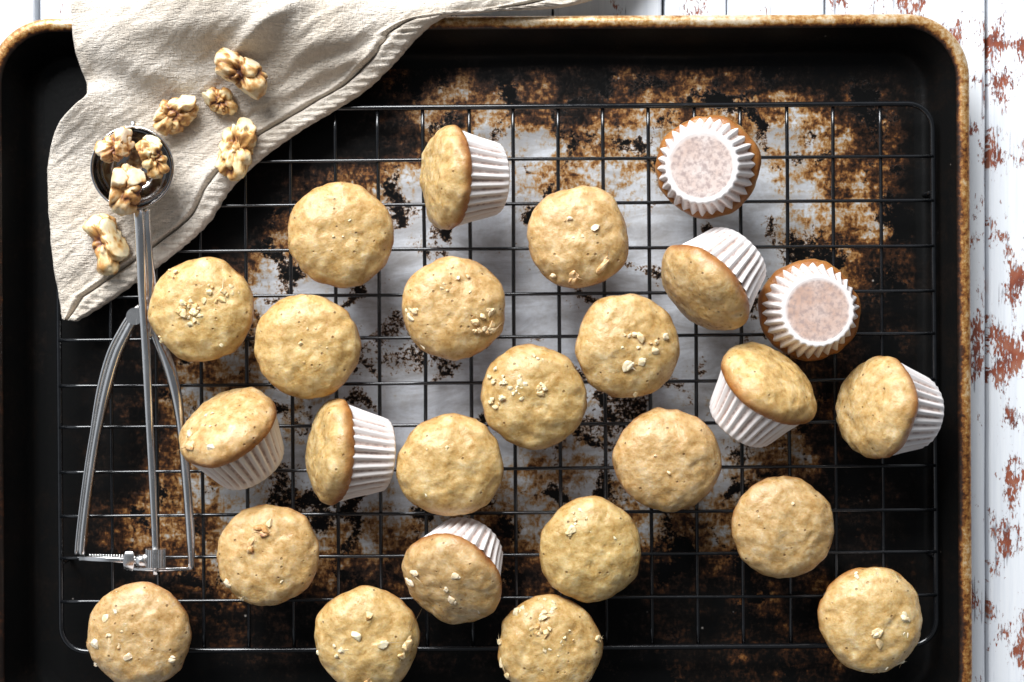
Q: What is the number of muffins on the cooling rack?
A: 25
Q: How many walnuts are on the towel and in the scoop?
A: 8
